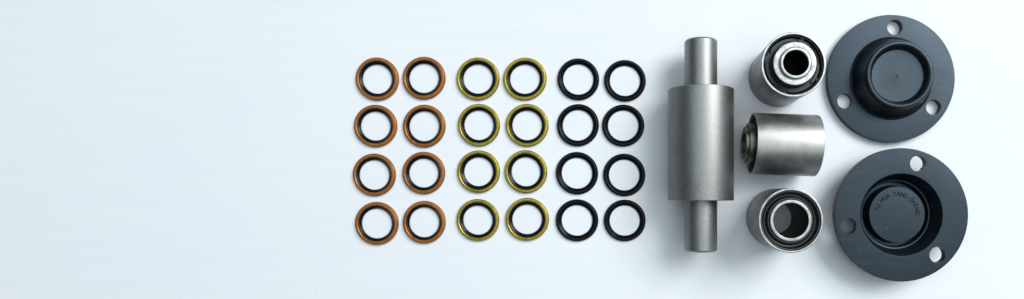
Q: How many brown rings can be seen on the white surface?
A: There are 8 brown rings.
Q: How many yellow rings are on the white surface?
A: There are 8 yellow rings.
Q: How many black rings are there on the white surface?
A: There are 8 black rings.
